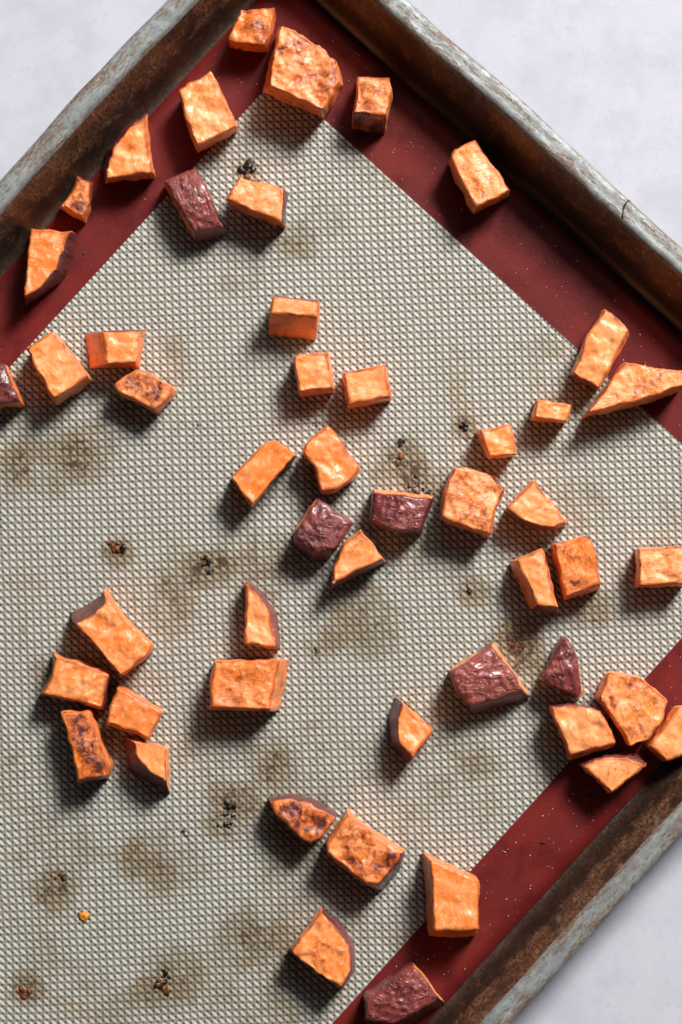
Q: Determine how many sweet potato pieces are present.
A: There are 50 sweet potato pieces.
